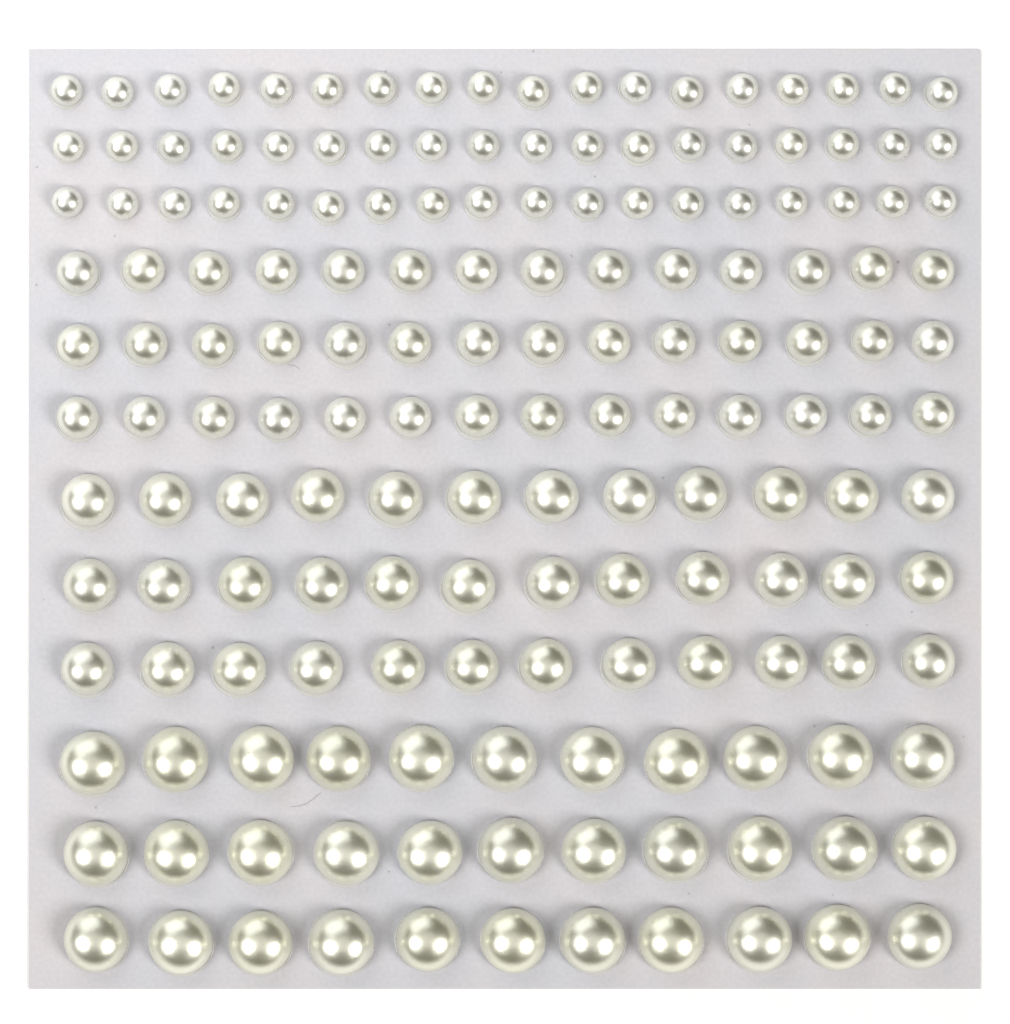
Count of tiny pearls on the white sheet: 54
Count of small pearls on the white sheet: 42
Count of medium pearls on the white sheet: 36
